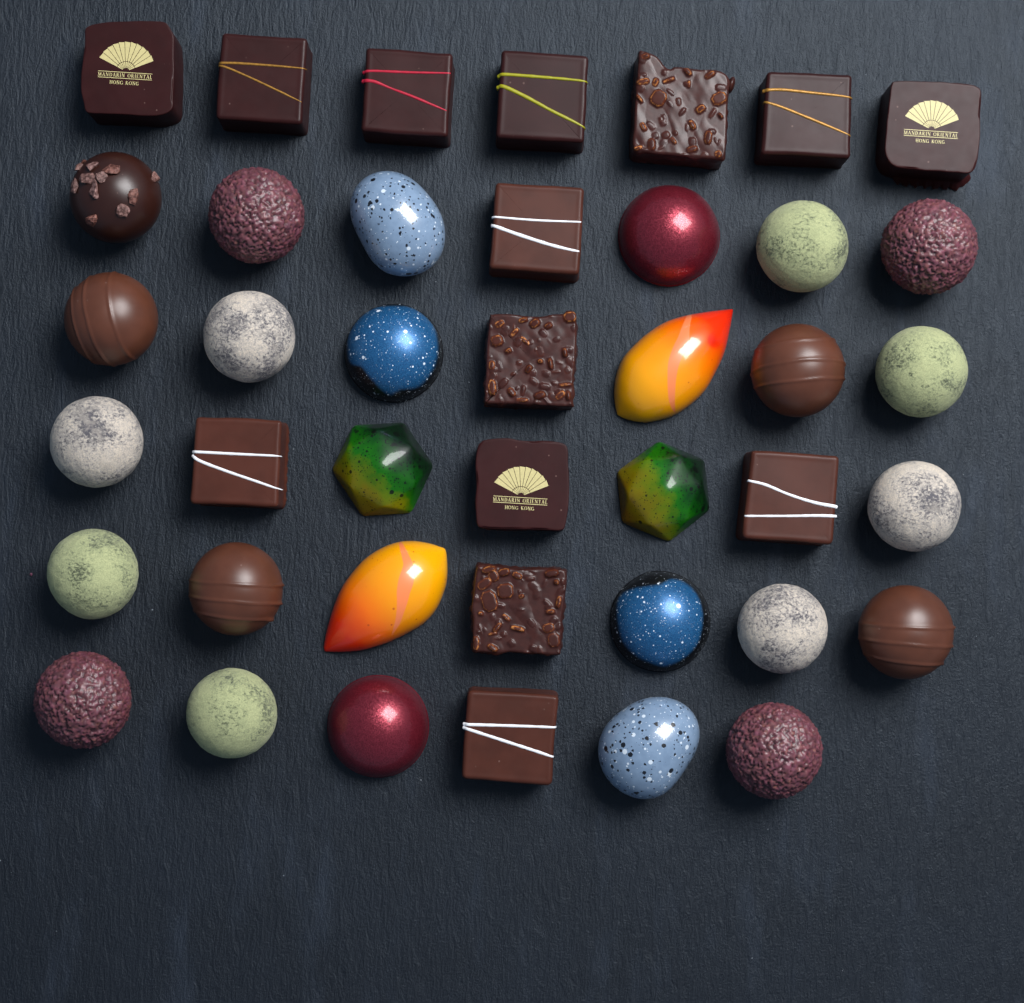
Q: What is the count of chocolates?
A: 41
